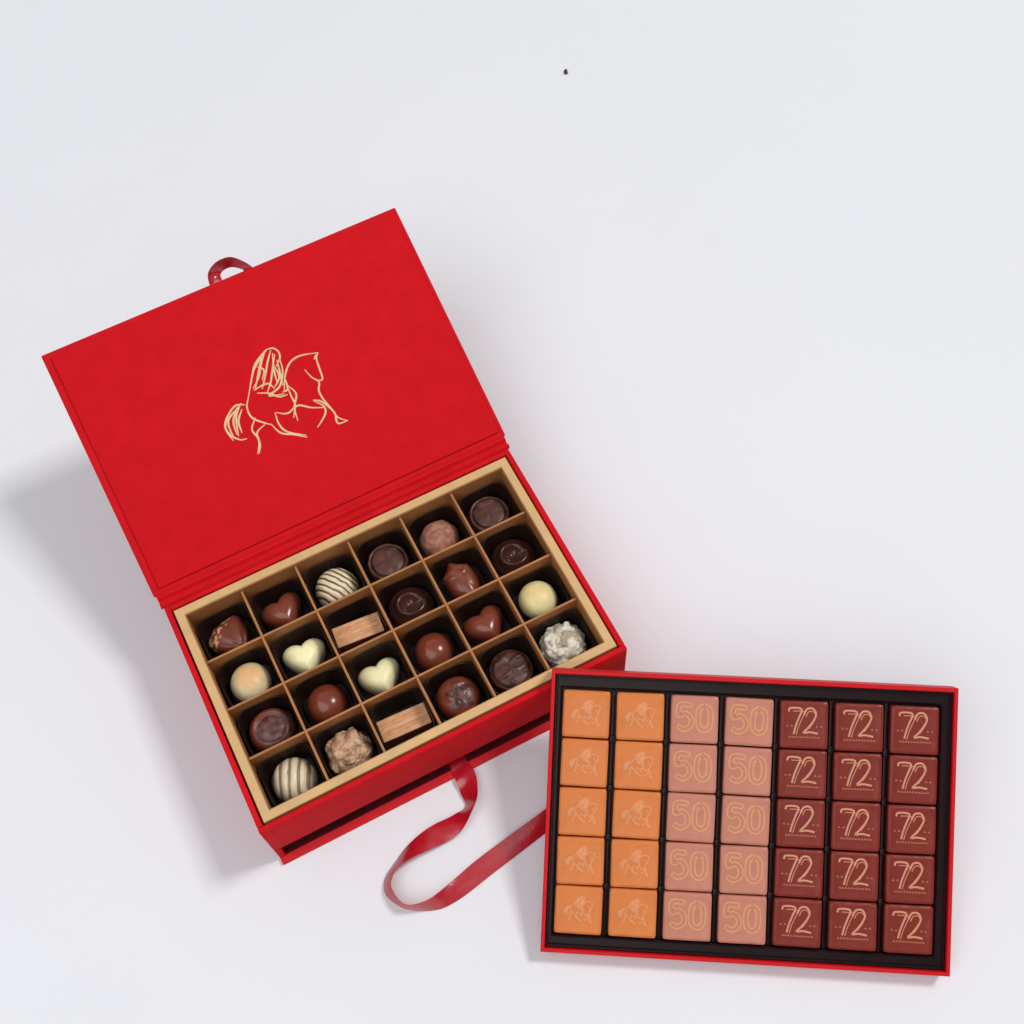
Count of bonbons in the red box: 24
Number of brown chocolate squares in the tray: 15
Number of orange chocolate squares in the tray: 10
